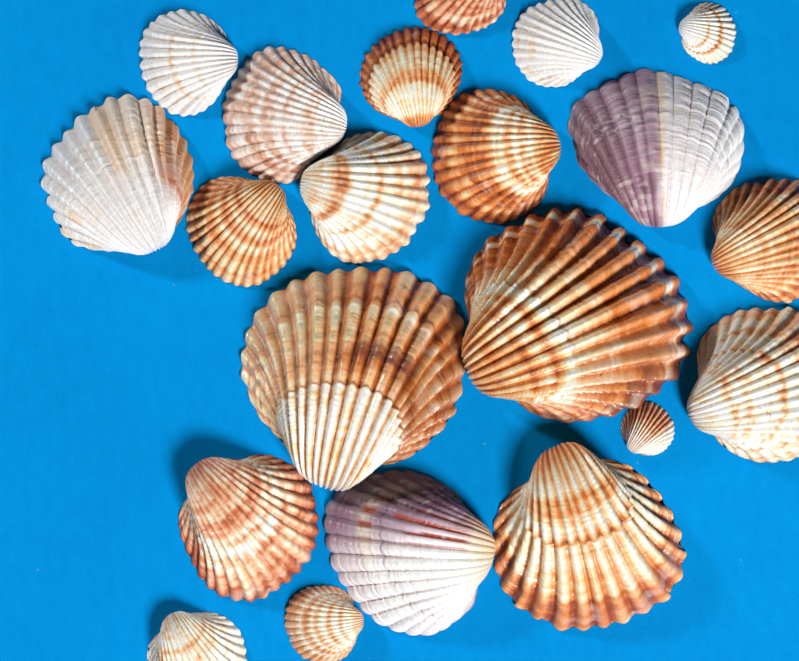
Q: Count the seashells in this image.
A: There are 21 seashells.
